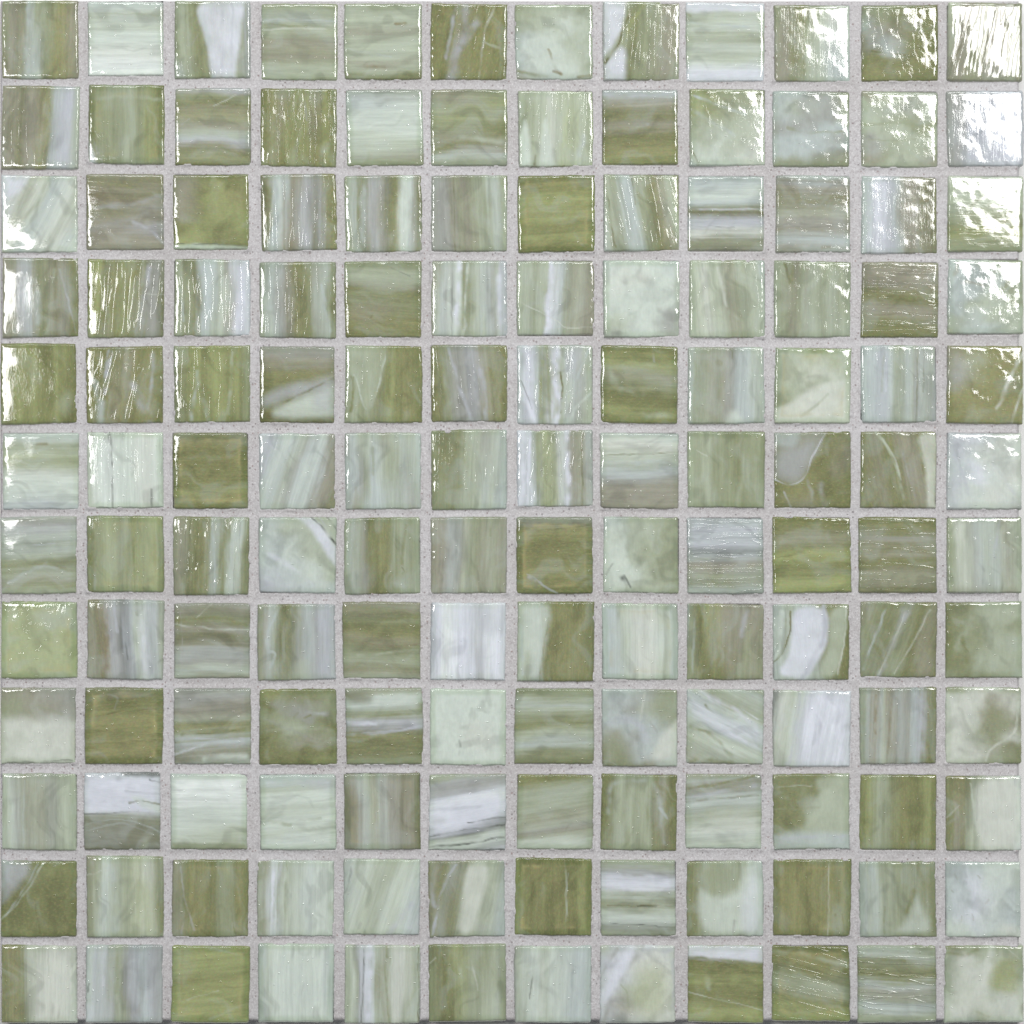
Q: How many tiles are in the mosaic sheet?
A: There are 144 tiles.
